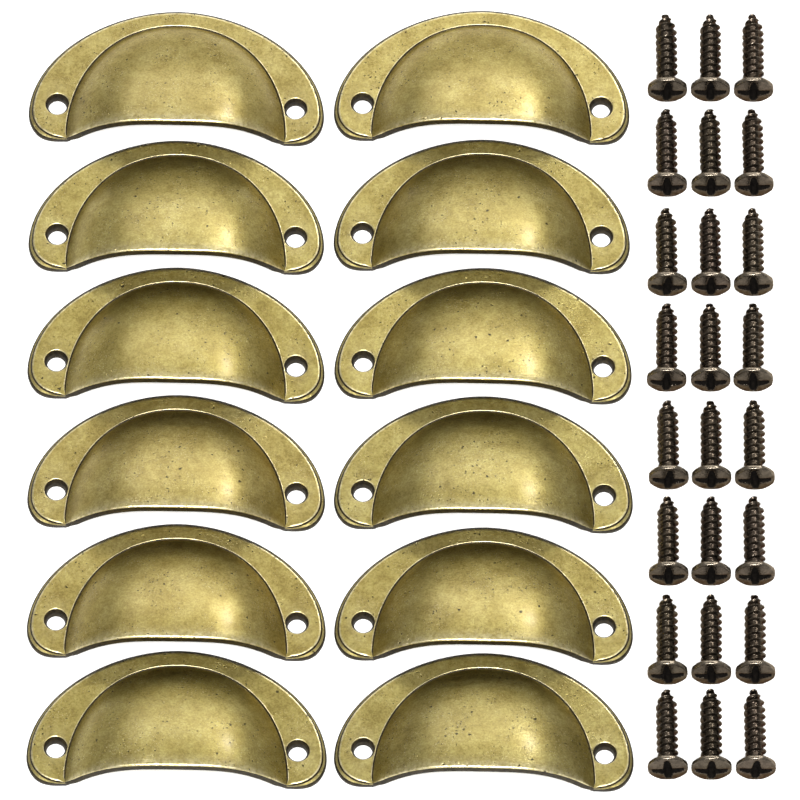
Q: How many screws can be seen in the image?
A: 24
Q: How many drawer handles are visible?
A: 12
